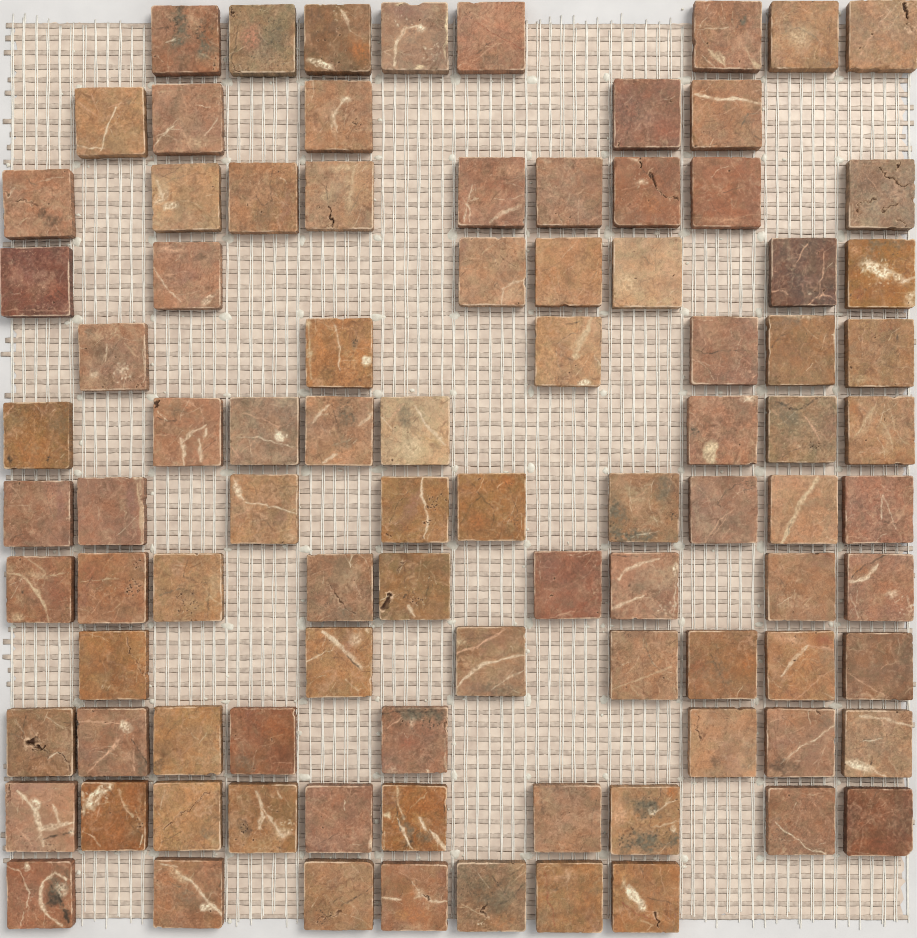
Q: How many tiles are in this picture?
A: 93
